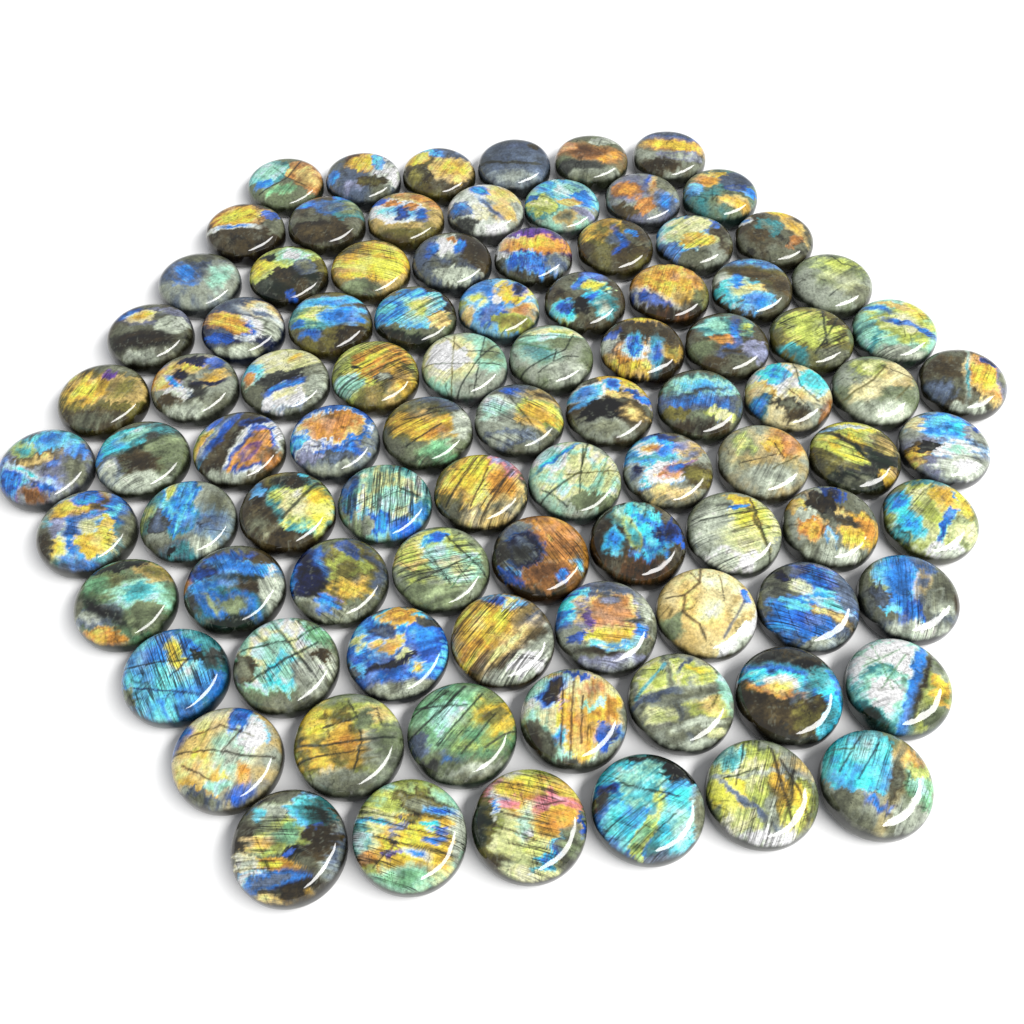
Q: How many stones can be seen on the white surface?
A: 91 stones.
